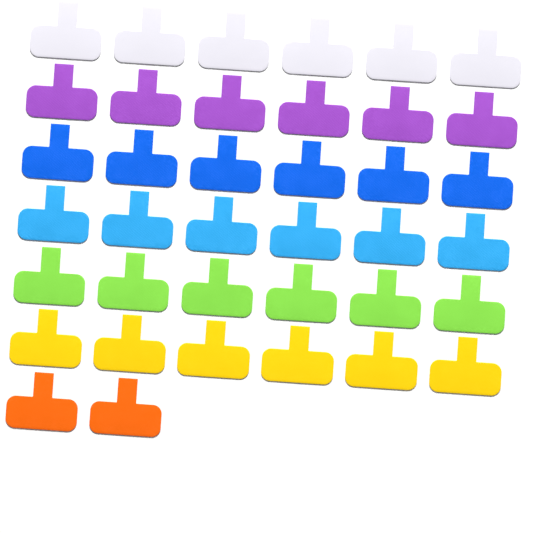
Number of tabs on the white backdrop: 38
